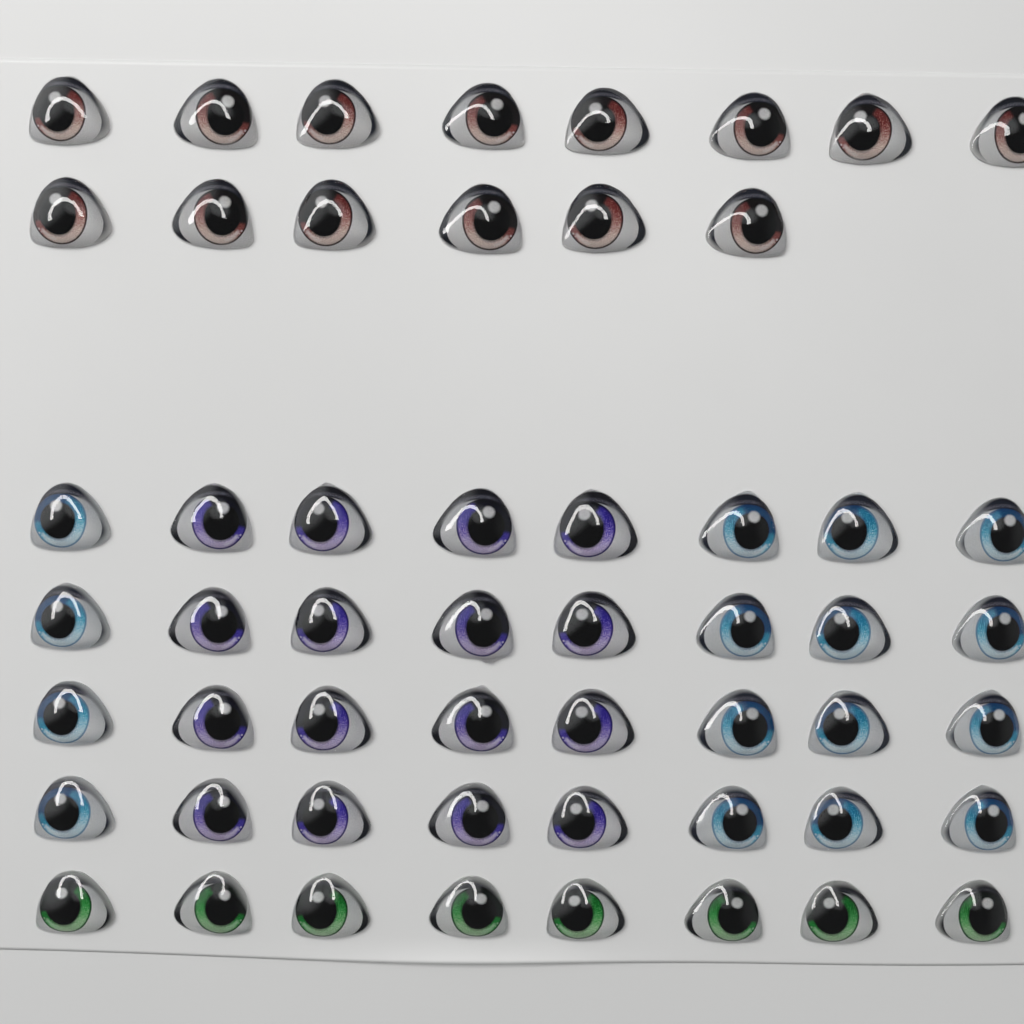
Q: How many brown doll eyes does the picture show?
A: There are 14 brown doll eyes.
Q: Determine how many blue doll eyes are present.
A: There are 16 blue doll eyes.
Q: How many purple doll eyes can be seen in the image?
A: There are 16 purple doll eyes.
